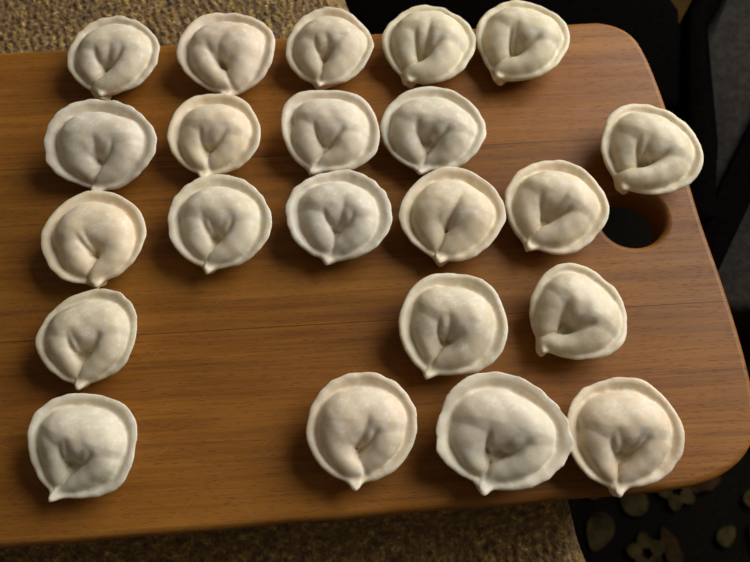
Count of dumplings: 22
